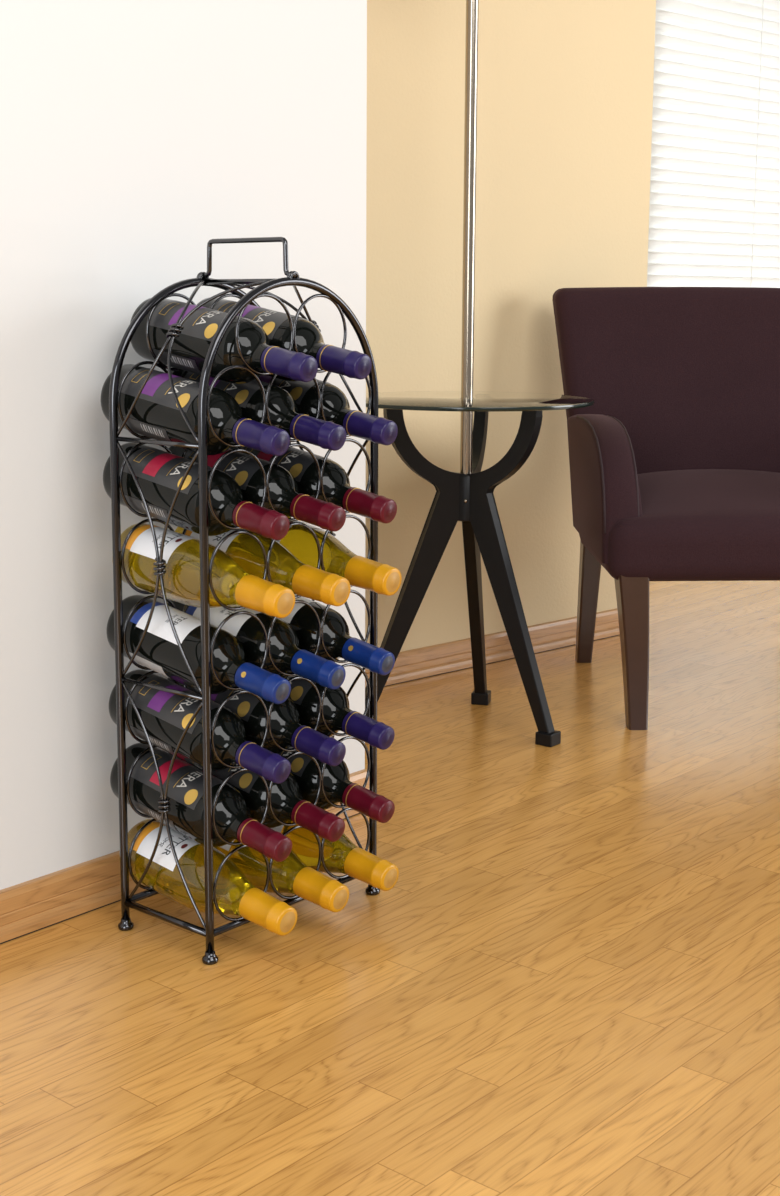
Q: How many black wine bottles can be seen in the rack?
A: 17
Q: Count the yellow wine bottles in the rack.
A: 6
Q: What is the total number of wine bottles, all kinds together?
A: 23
